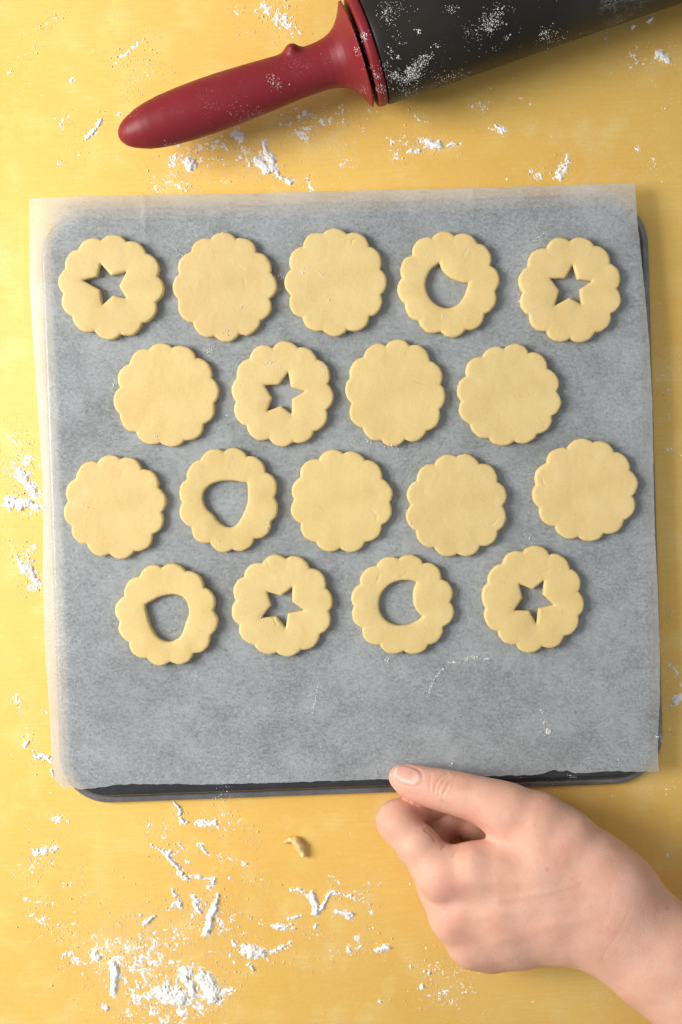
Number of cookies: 18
